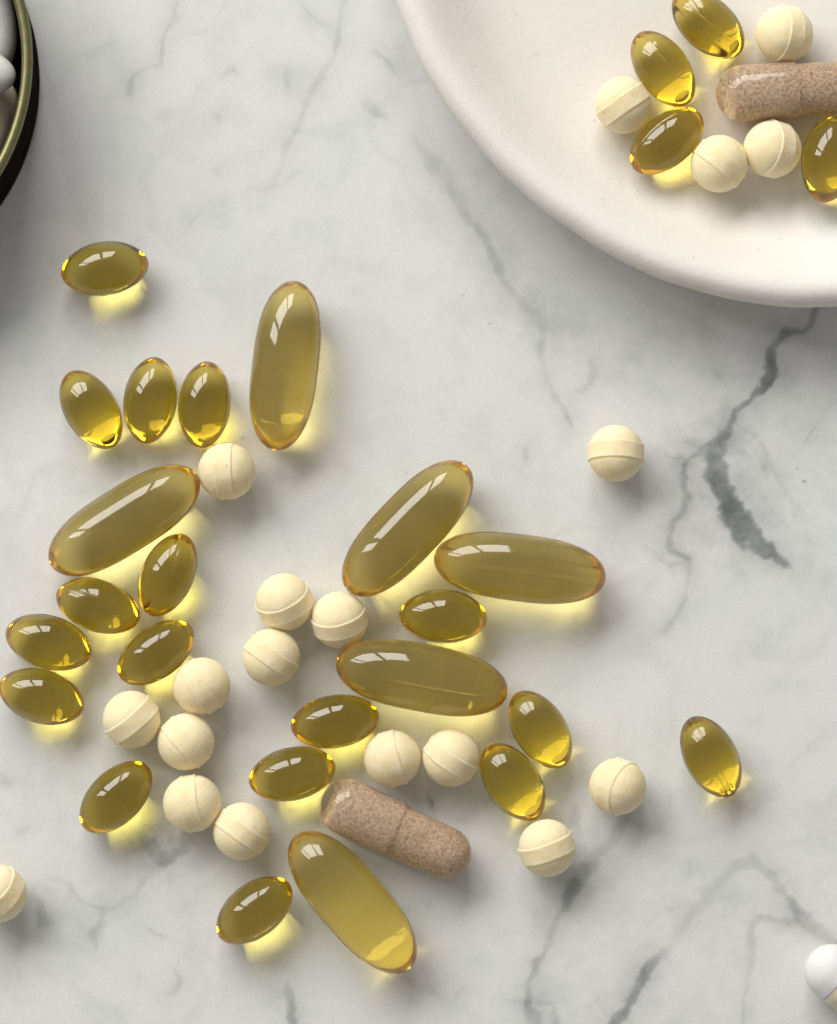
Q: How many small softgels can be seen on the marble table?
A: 21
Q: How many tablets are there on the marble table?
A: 19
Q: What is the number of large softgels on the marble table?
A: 6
